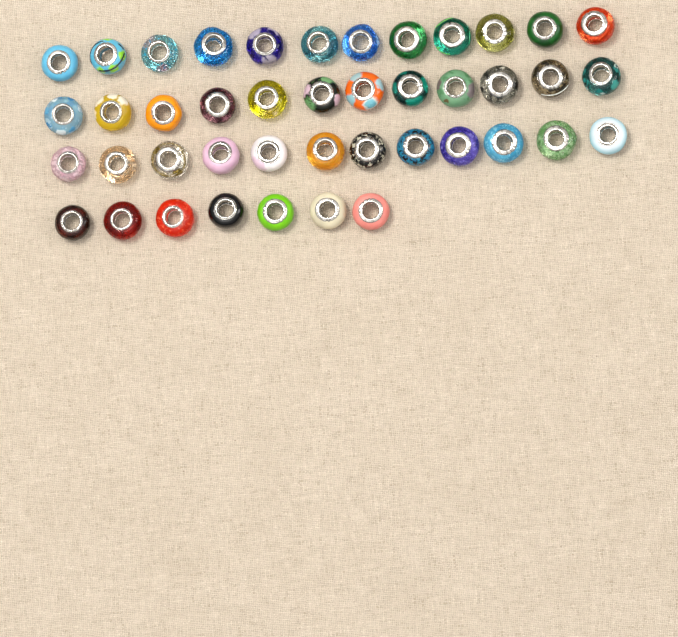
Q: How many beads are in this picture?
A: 43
